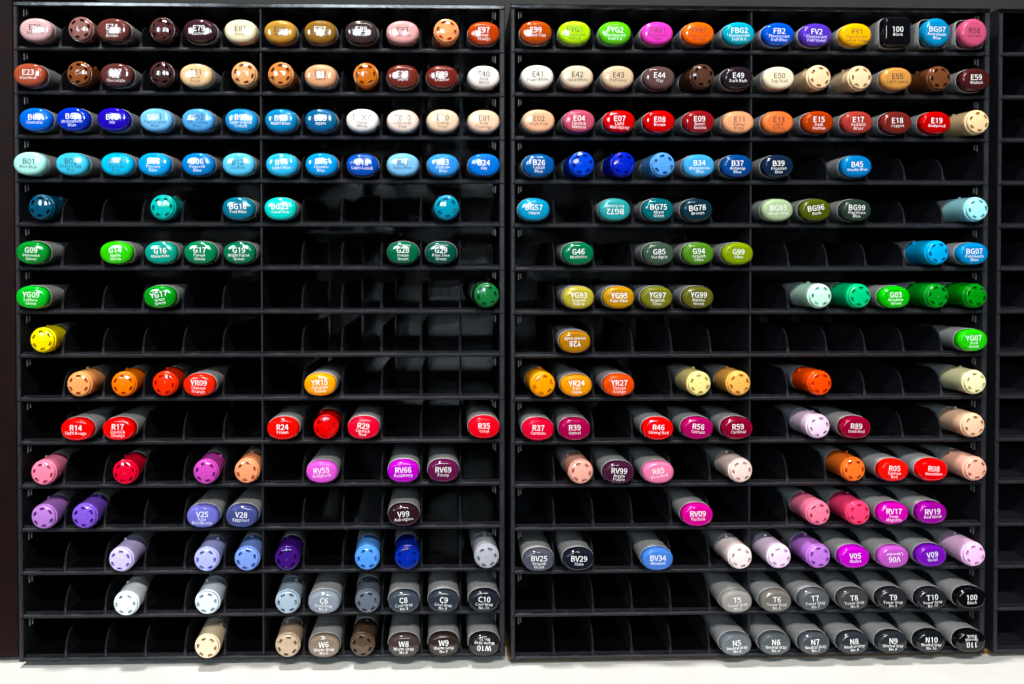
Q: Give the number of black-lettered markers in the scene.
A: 31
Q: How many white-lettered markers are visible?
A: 131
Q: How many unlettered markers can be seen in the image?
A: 68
